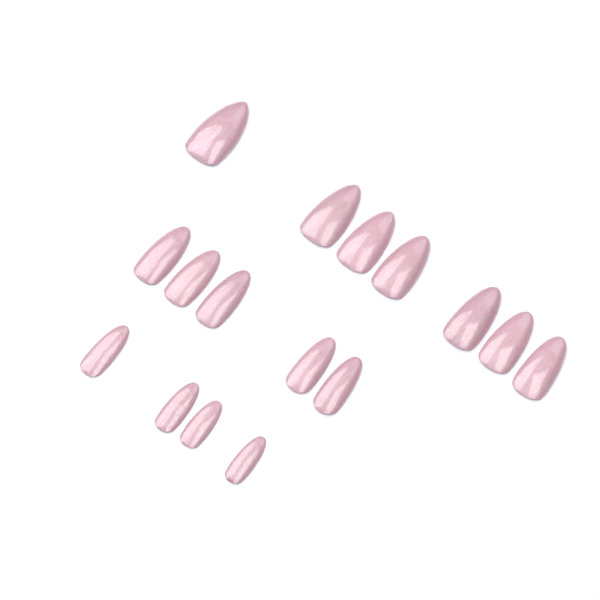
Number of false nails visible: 16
